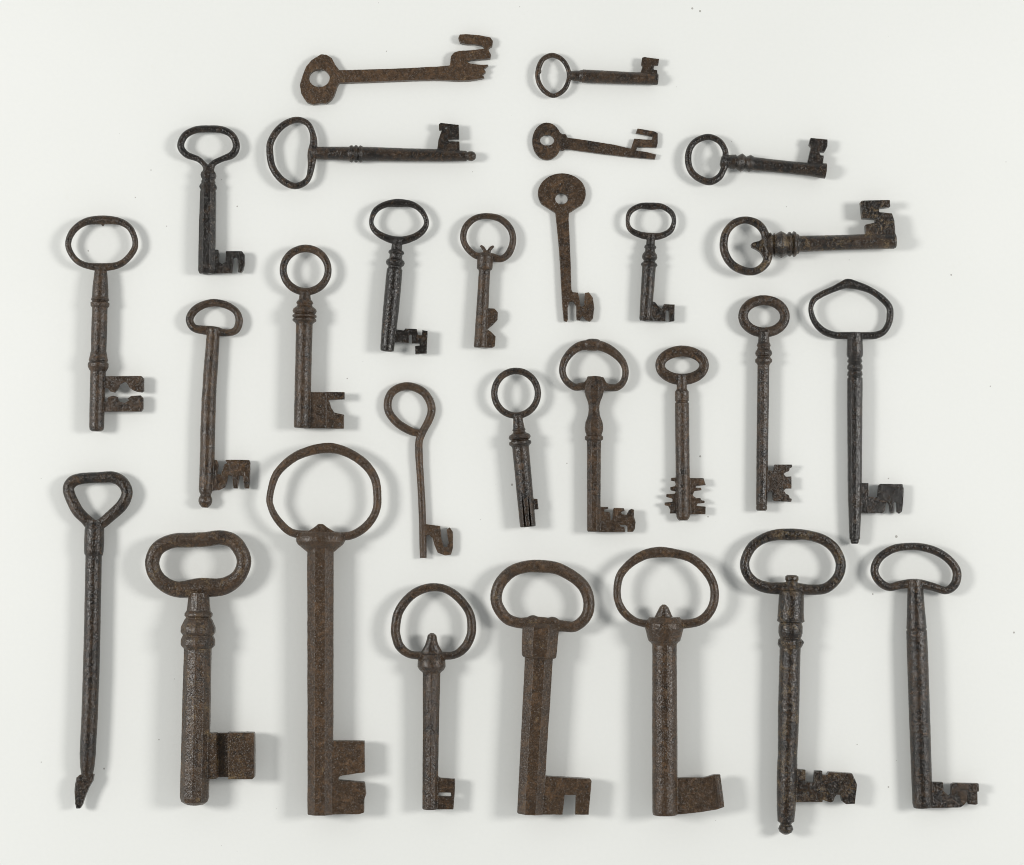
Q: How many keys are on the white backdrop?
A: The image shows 28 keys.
